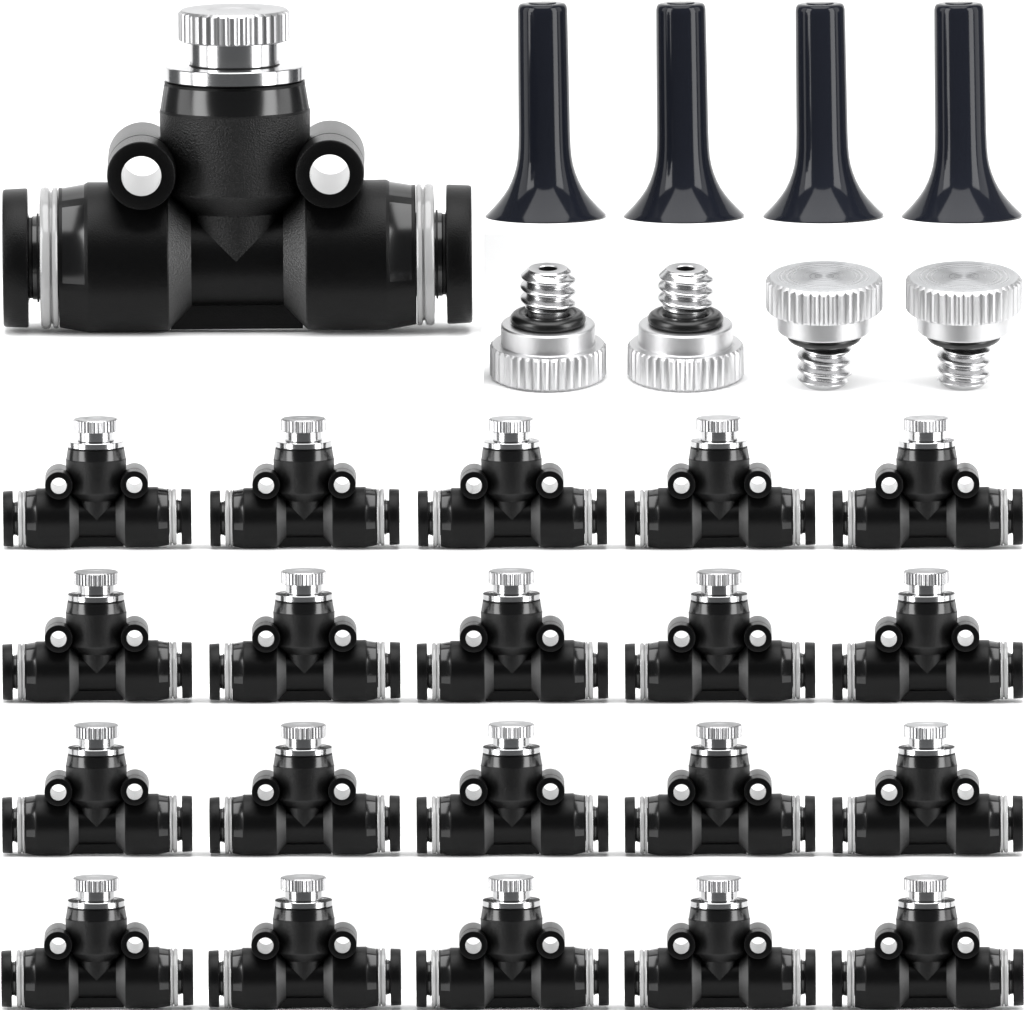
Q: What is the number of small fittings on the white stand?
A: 20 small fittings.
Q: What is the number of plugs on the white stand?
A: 4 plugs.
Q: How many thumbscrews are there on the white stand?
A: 4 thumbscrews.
